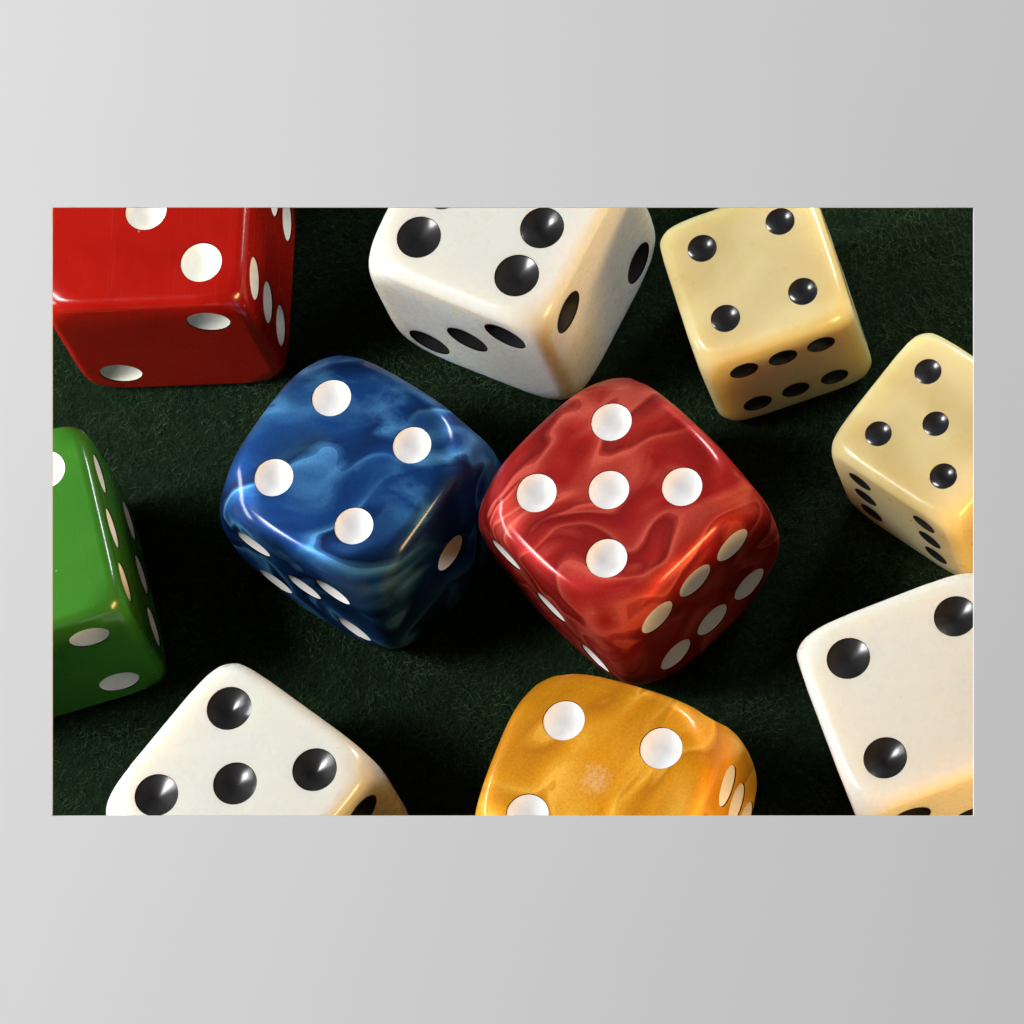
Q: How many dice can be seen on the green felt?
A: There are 10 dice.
